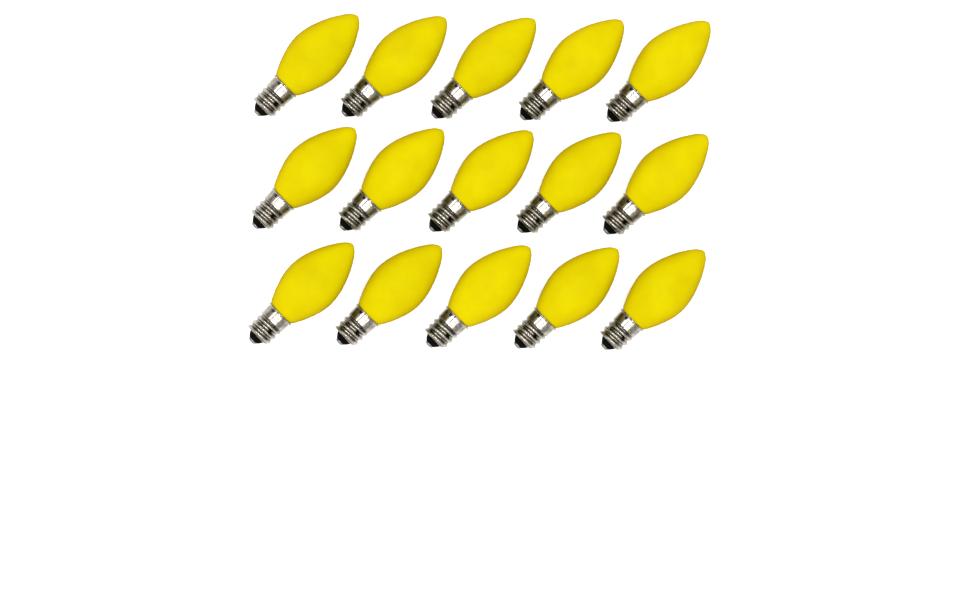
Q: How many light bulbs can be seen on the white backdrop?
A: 15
